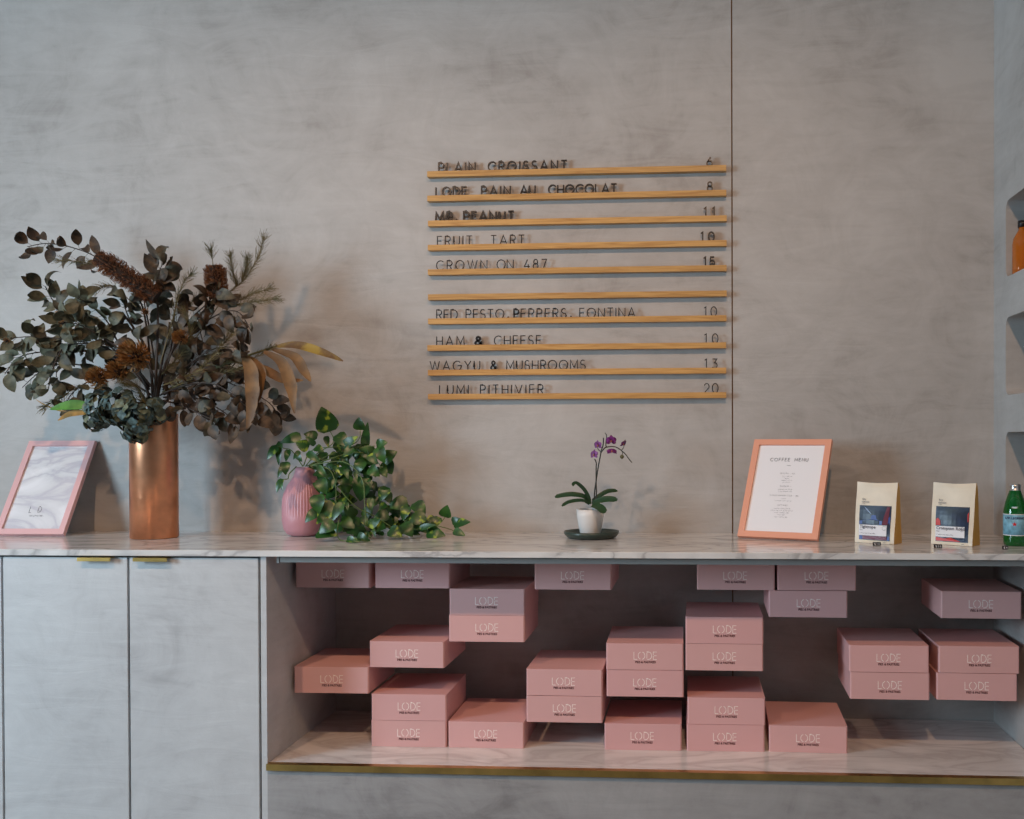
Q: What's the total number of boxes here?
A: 28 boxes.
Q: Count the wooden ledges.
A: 10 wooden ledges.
